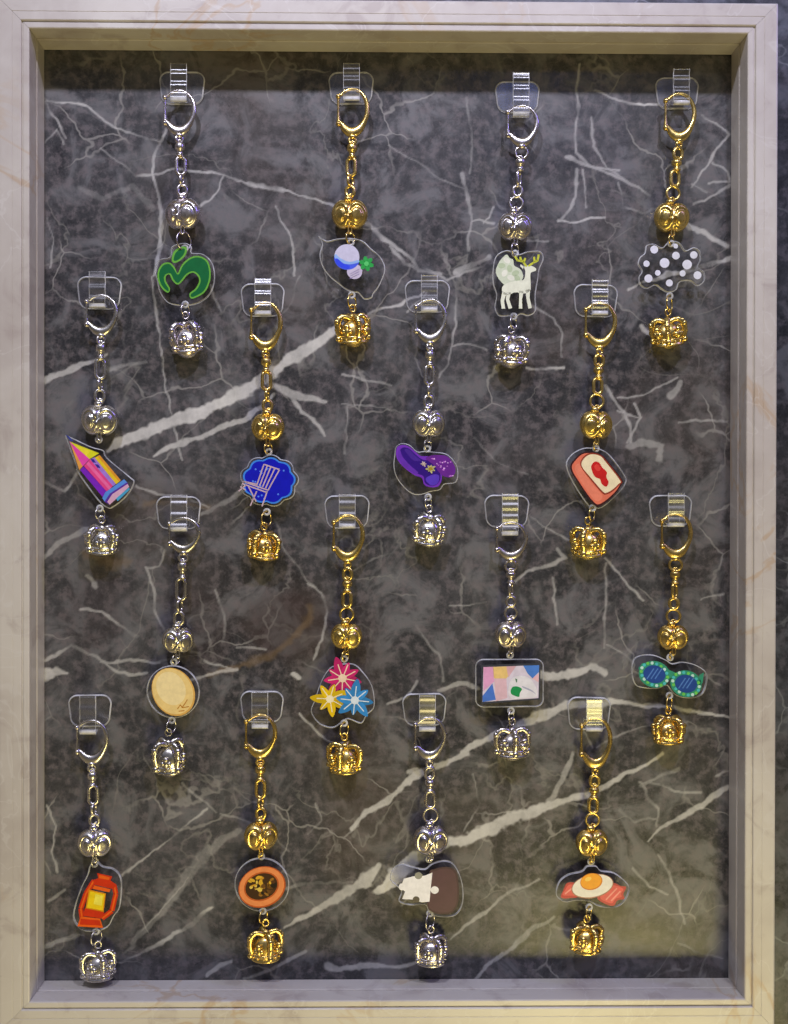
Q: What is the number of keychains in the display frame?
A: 16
